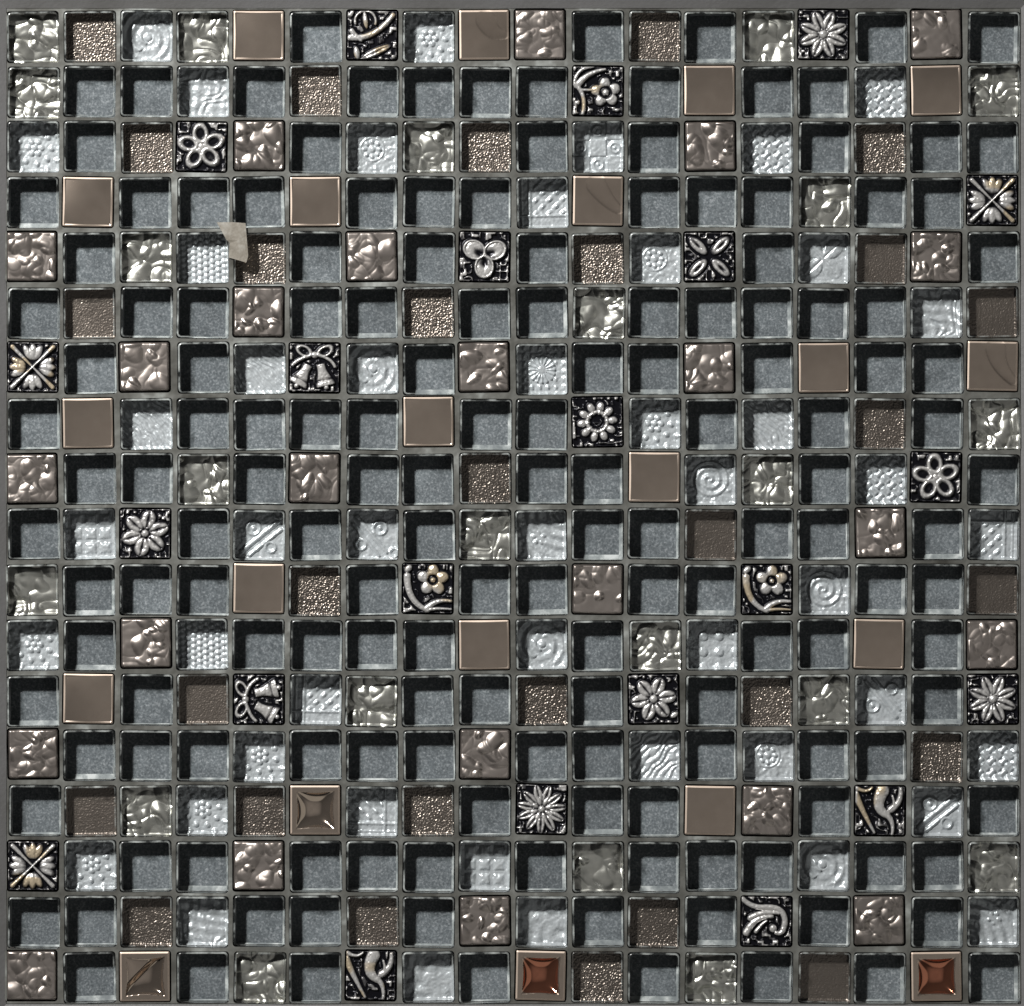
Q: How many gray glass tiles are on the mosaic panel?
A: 159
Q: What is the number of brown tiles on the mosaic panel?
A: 74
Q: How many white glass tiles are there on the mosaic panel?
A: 69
